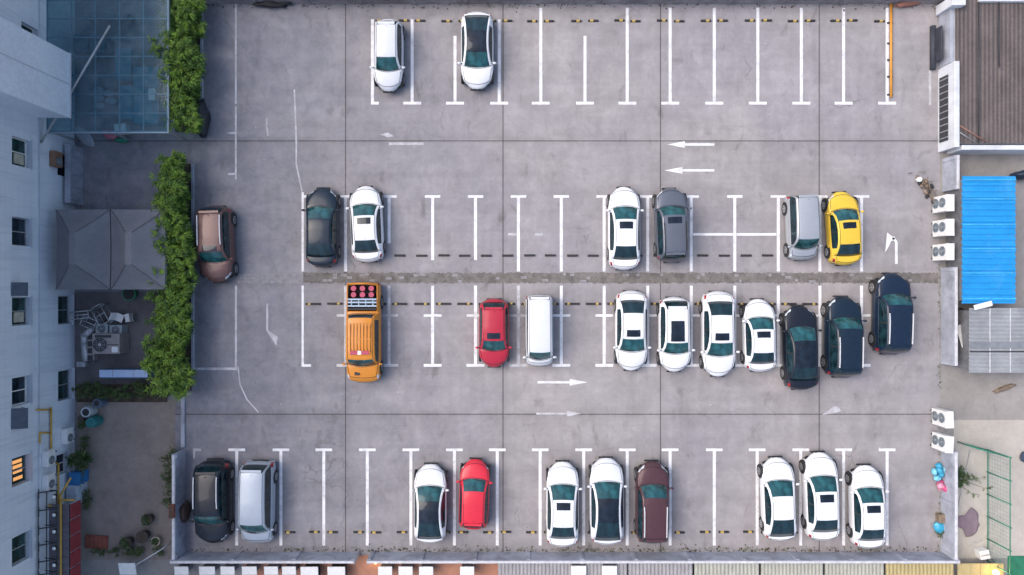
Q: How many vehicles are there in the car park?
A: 29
